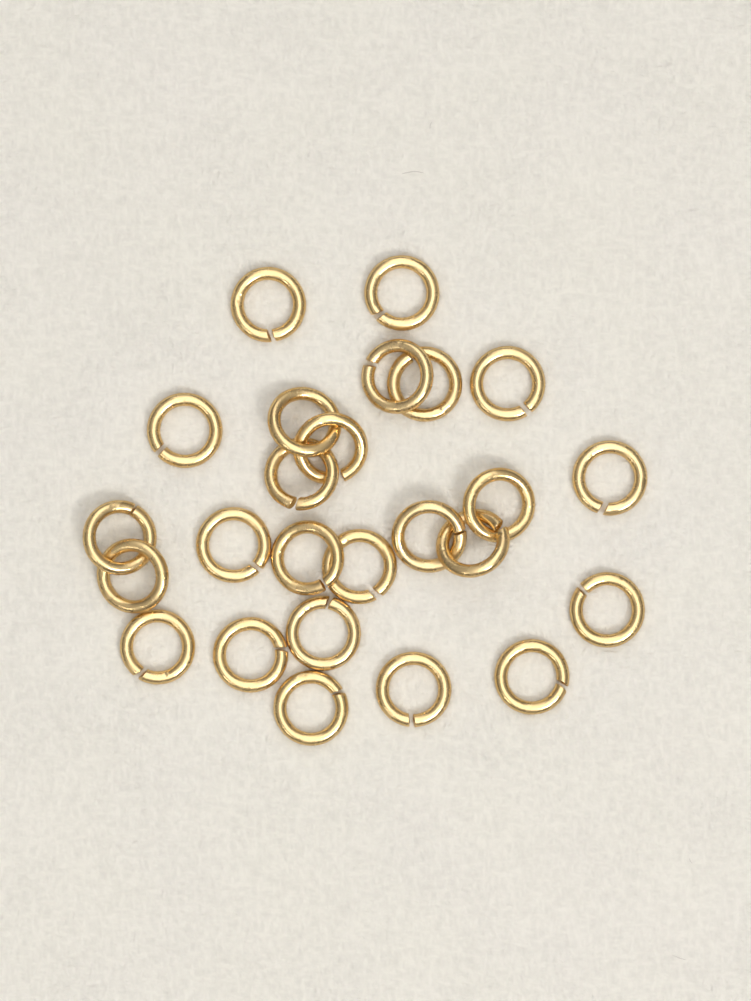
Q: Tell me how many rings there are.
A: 25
